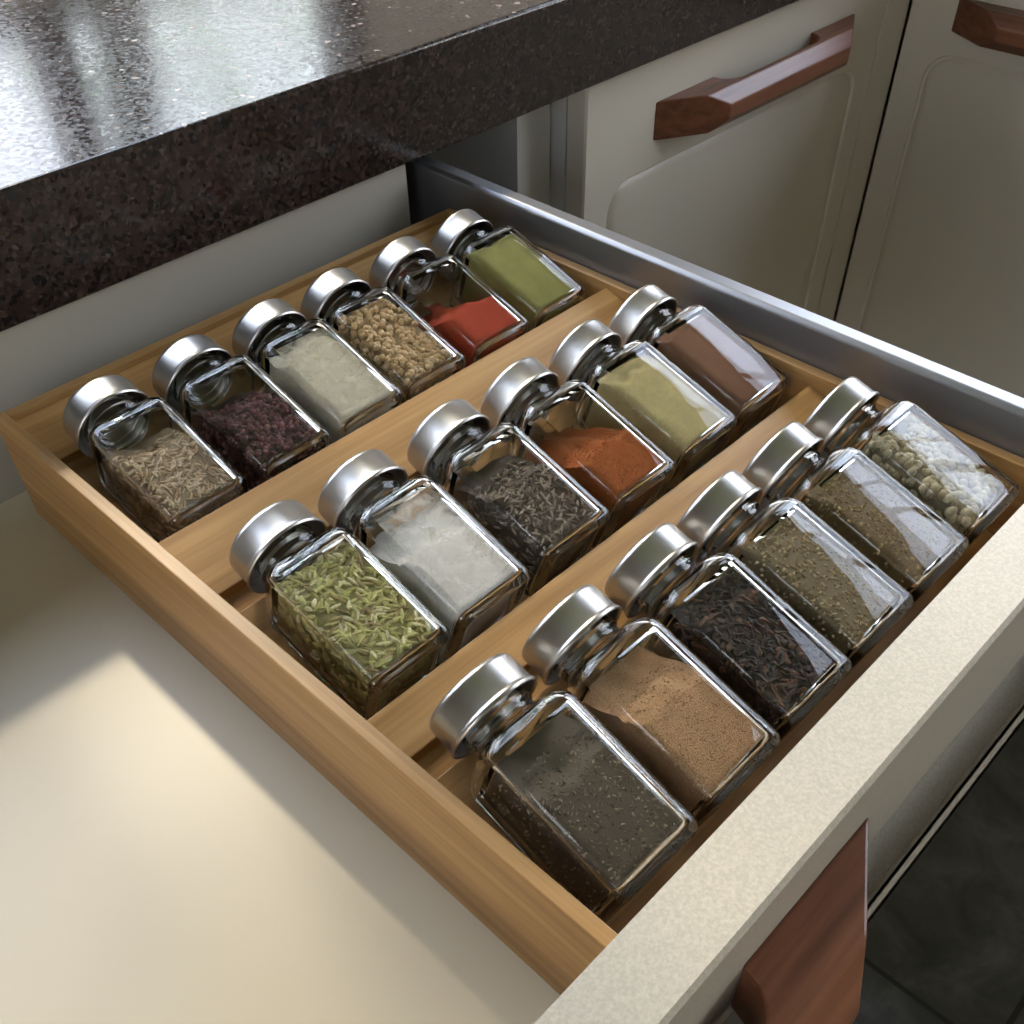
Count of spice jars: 18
